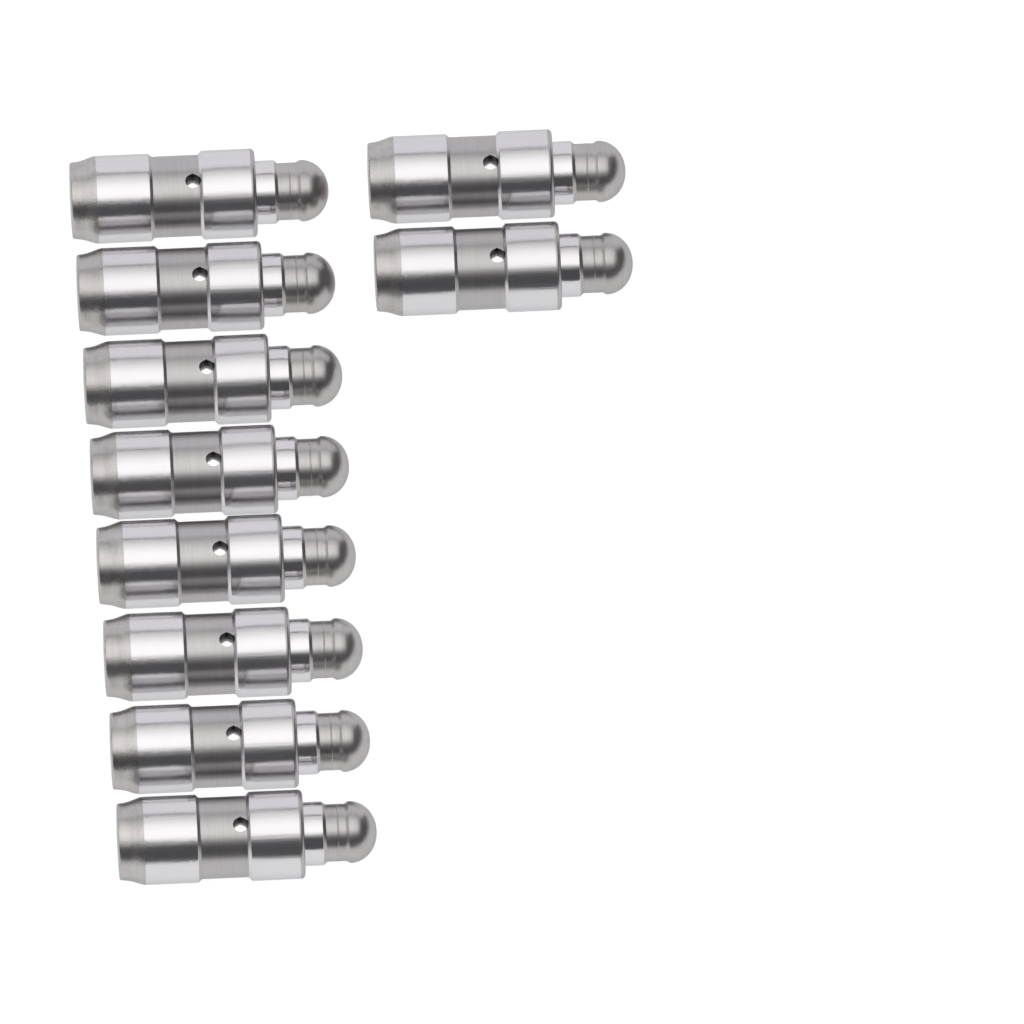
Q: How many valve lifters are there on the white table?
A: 10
